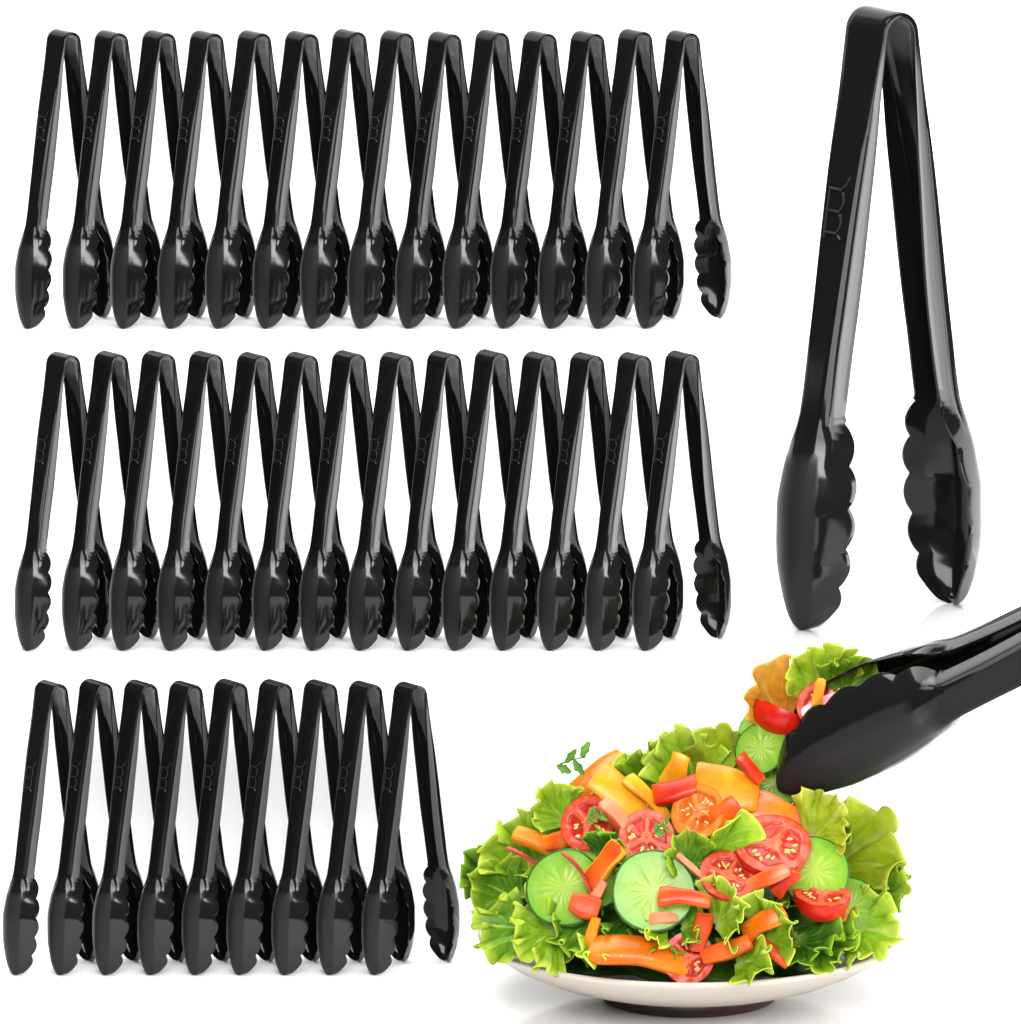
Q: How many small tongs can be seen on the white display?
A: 37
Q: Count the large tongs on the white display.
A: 2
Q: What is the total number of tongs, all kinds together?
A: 39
